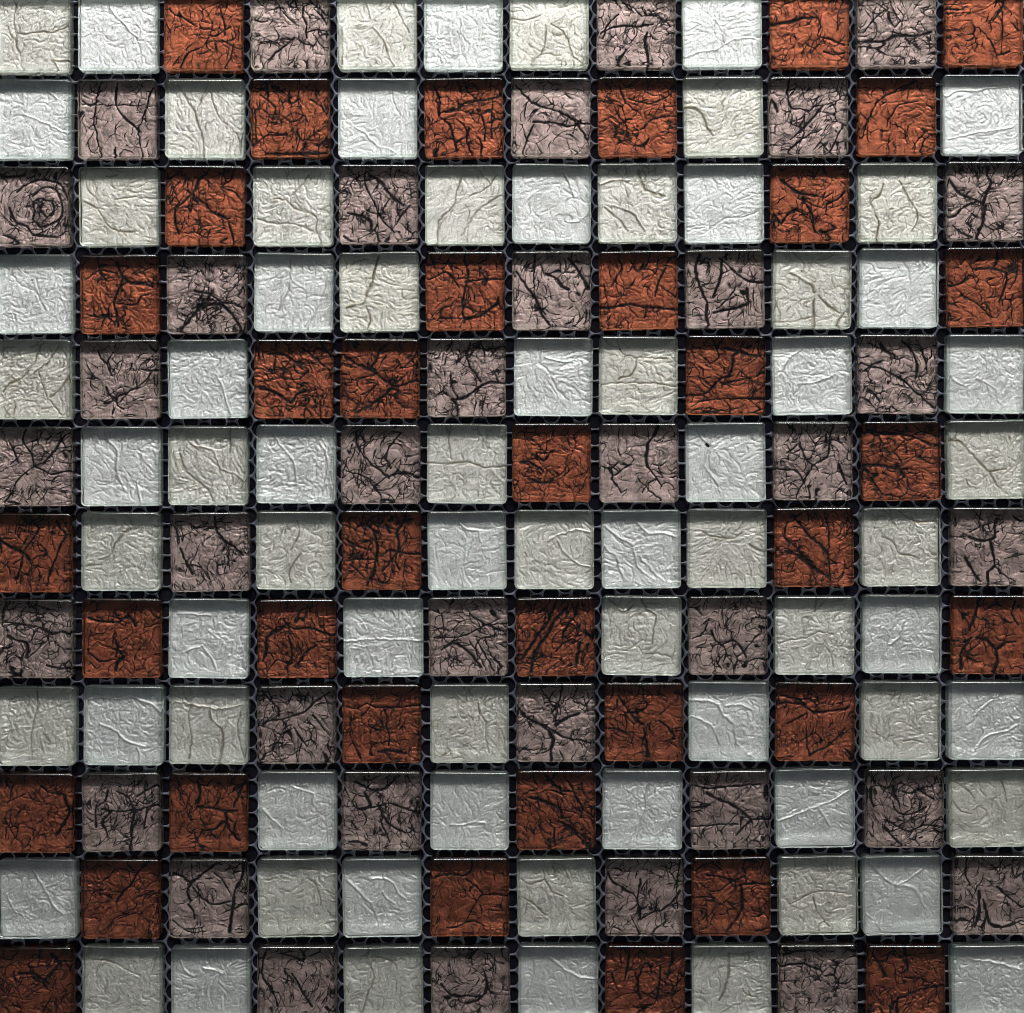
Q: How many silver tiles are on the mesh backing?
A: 71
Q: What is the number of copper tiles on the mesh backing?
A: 37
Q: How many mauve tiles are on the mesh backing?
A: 36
